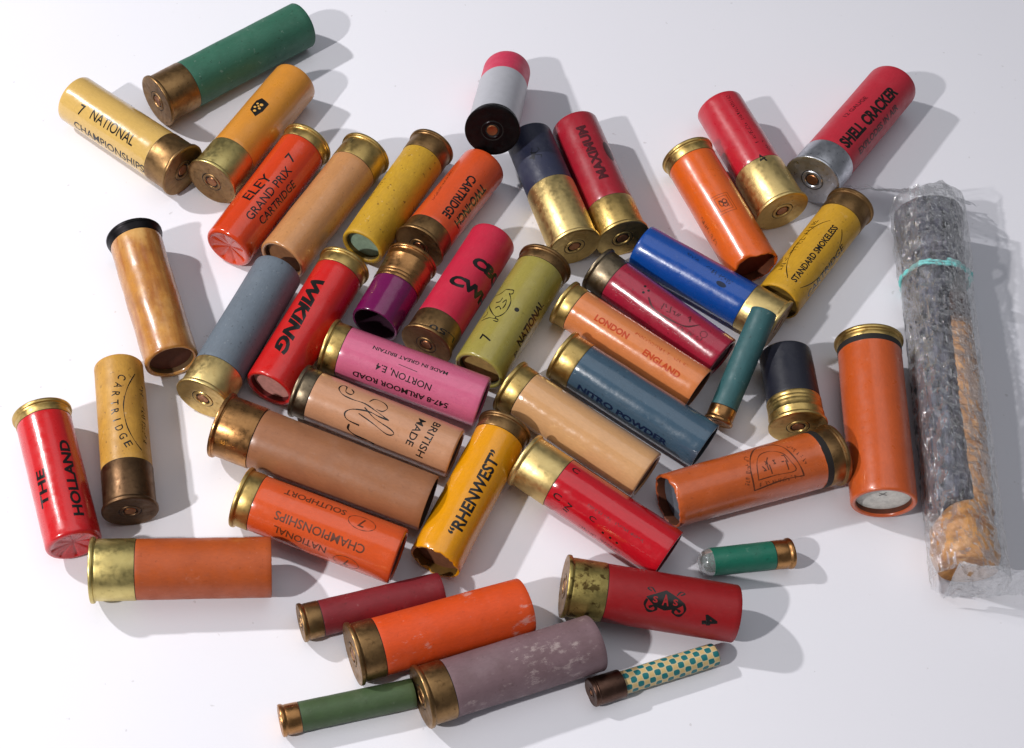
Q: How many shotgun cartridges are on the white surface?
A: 45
